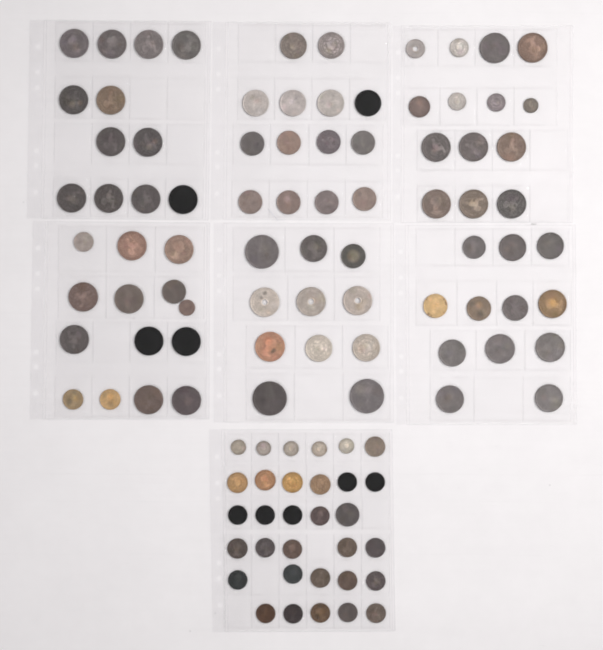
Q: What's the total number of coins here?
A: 109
